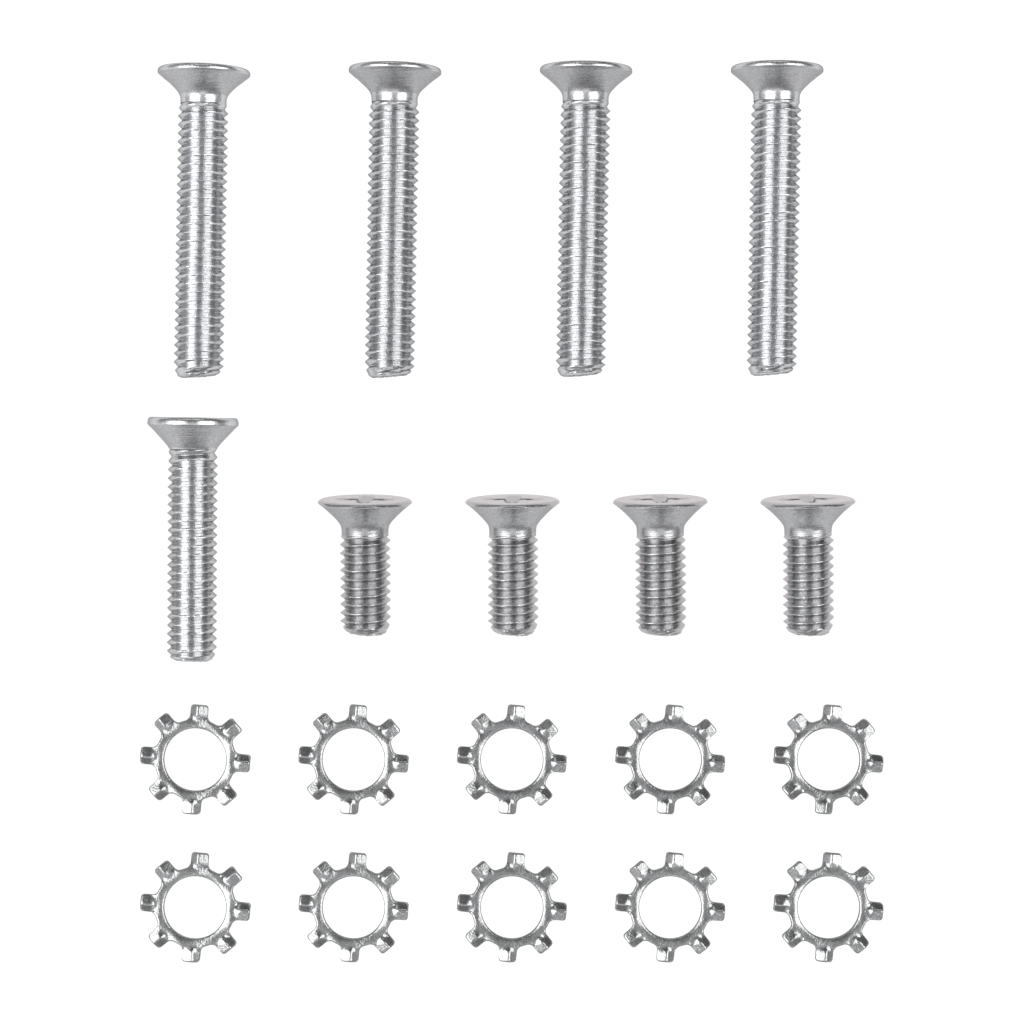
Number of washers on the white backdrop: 10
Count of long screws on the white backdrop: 4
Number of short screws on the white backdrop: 4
